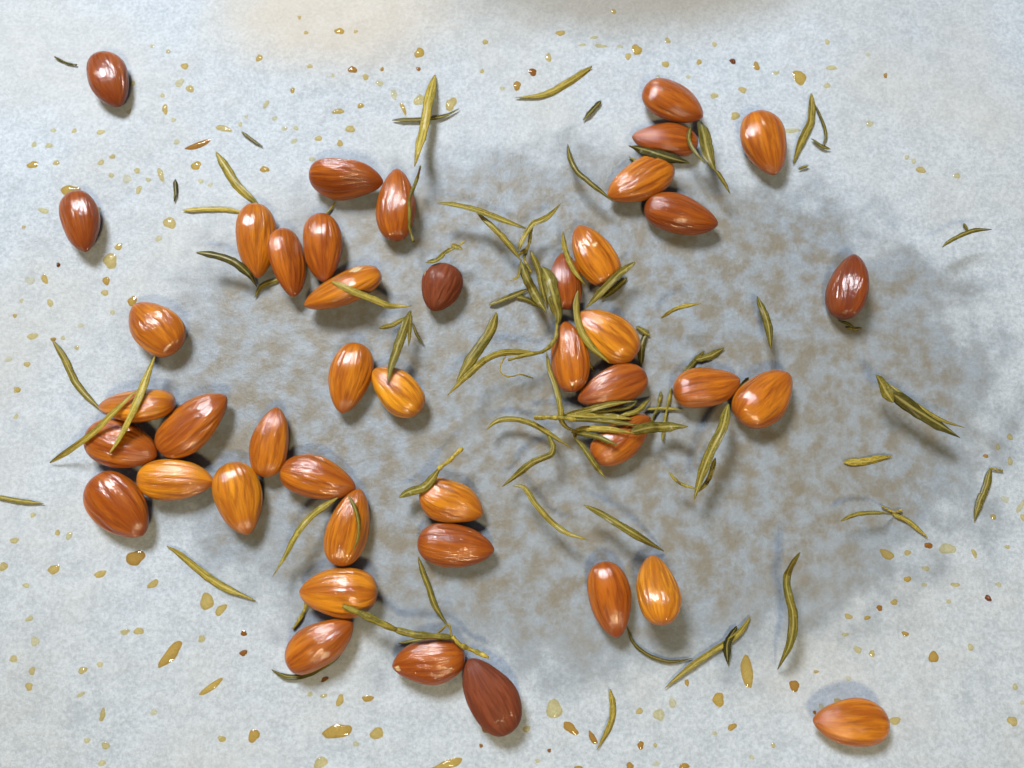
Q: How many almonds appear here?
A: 44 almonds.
